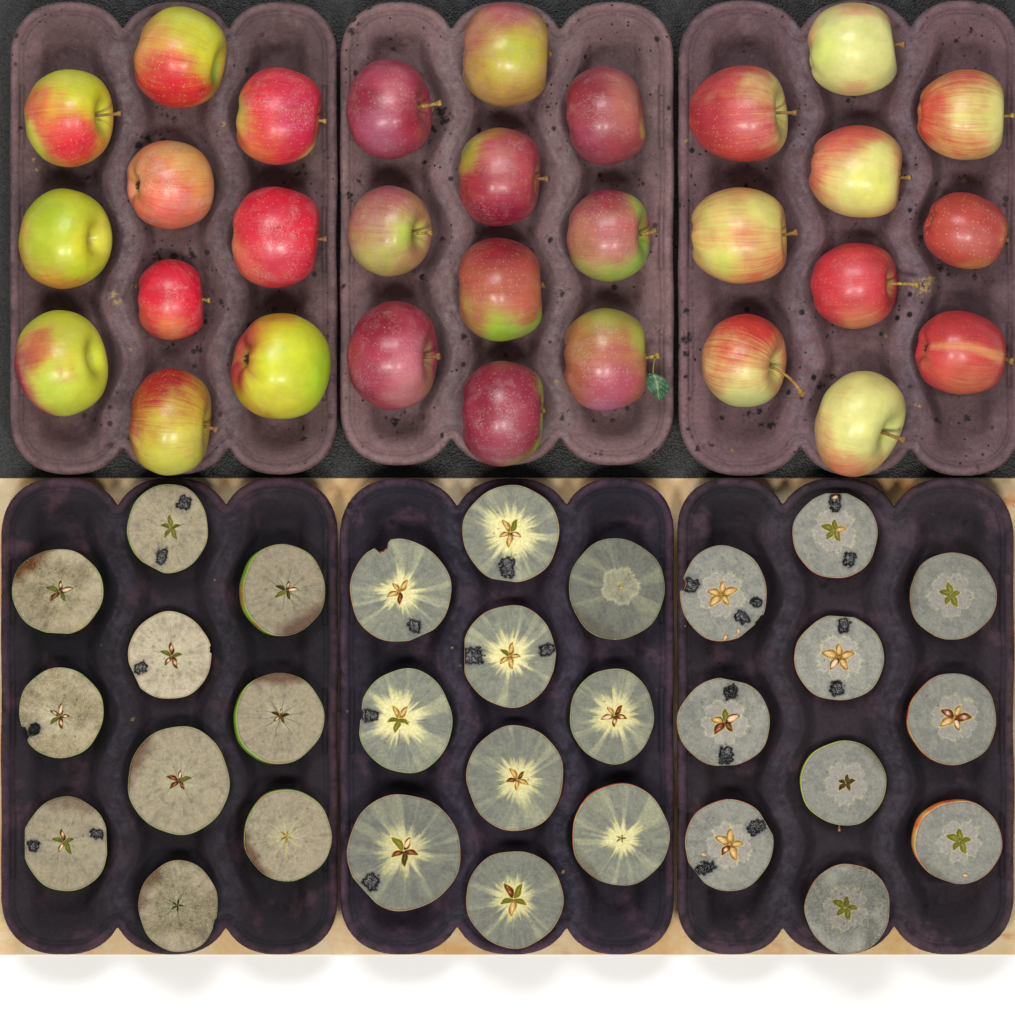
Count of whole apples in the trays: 30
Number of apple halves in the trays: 30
